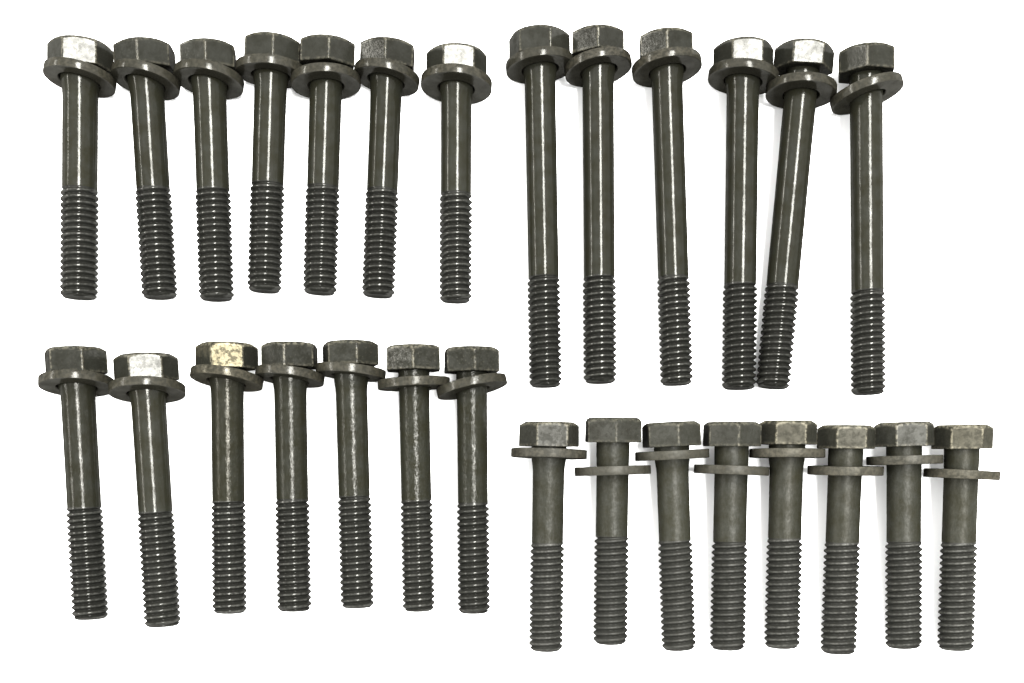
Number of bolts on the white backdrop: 28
